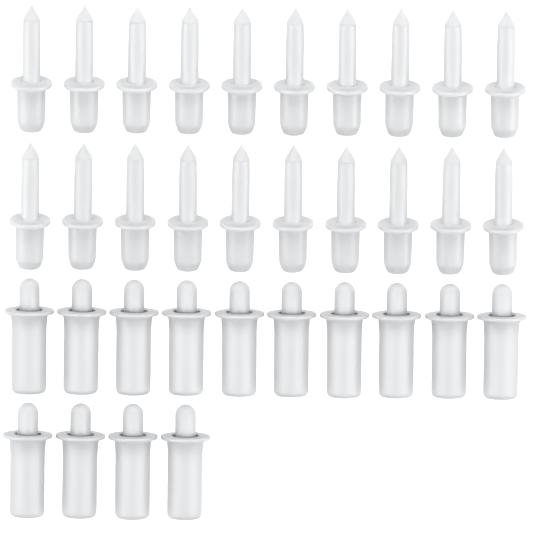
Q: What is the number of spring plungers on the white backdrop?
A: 14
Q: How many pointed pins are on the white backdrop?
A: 20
